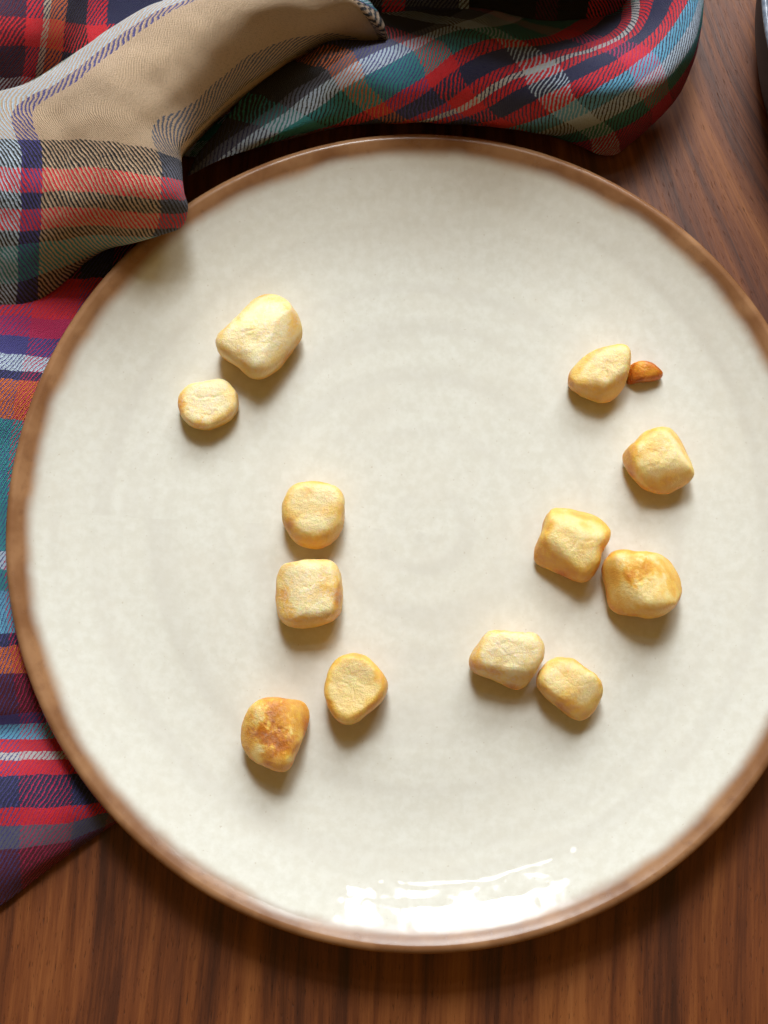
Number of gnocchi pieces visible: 13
